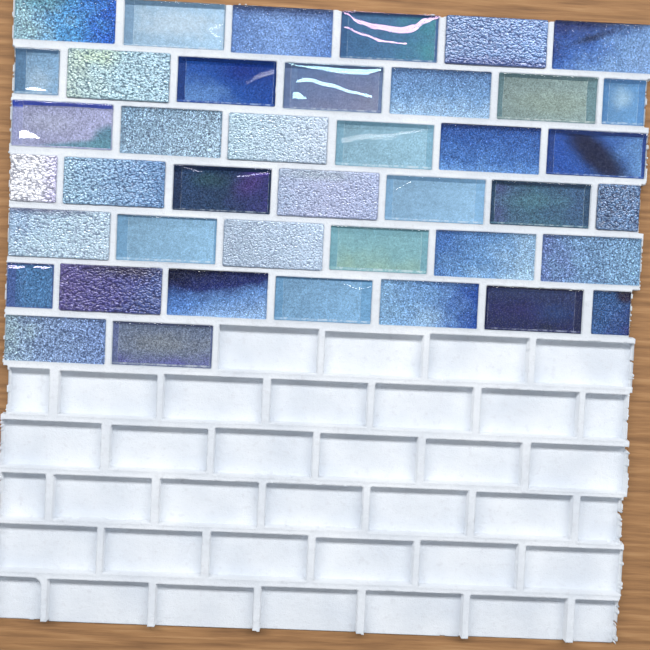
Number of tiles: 41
